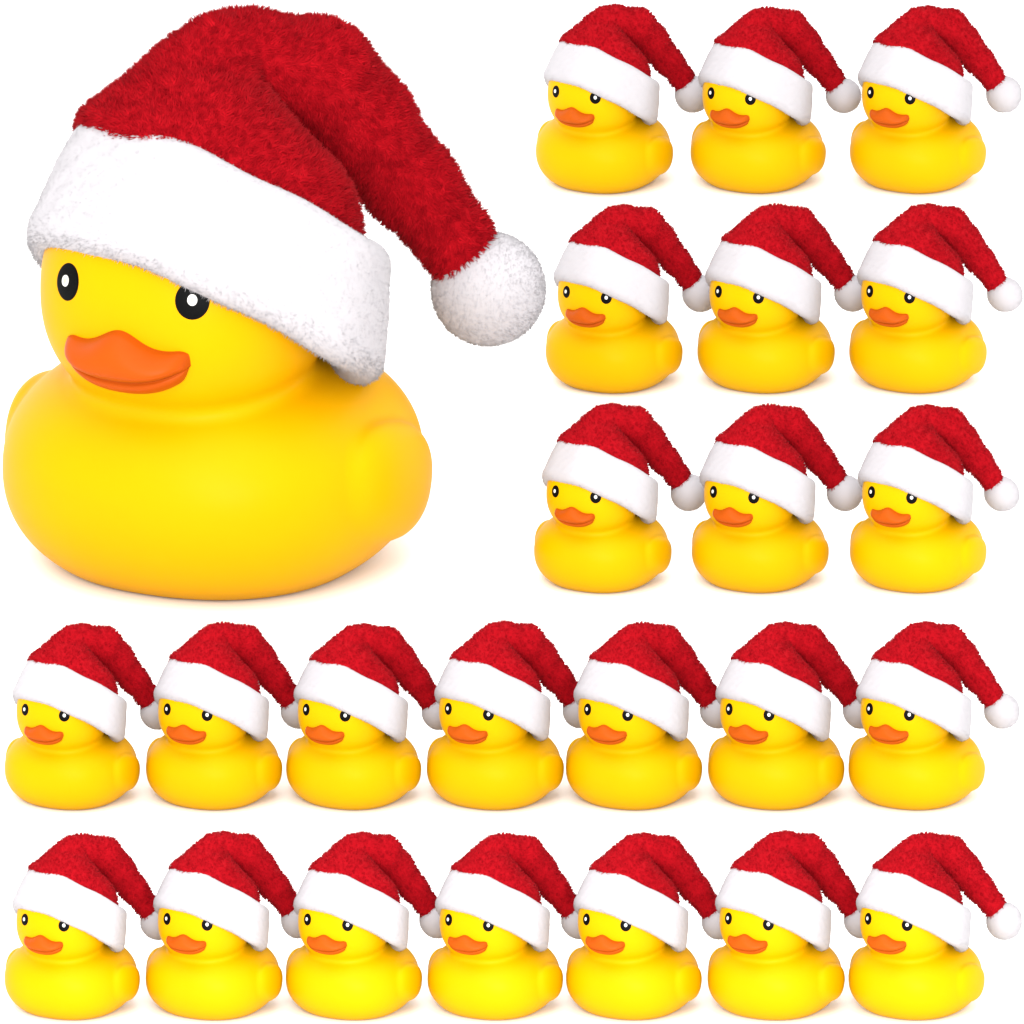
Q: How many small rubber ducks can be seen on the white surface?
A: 23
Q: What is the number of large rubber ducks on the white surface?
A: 1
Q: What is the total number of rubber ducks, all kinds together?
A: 24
